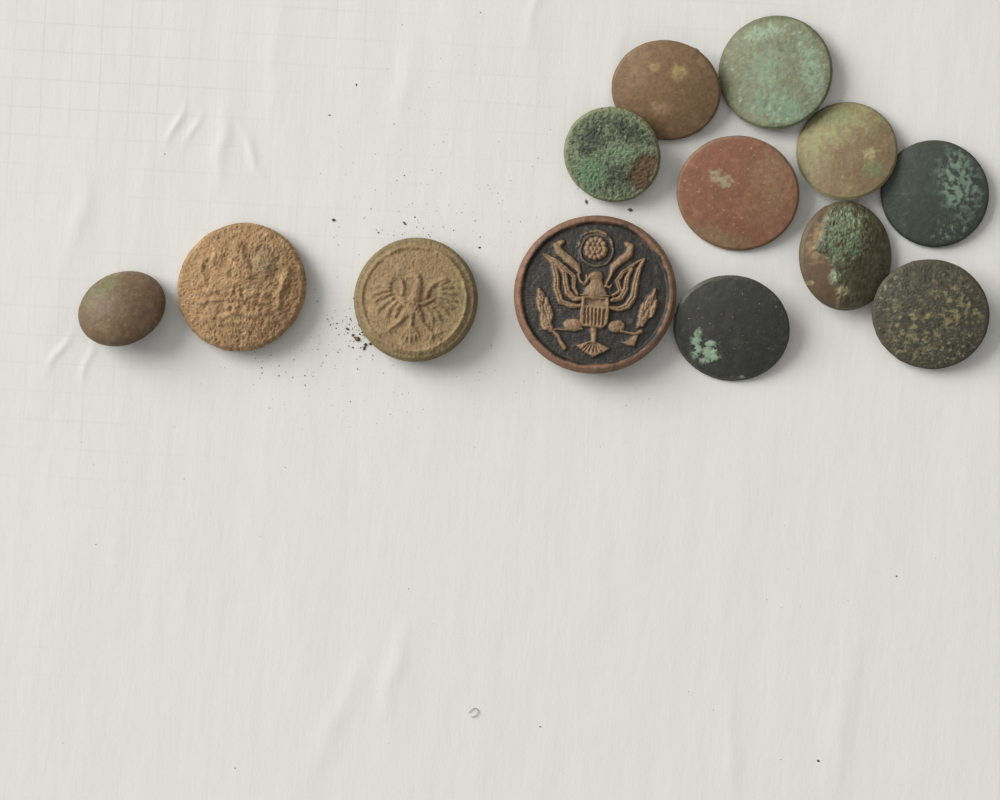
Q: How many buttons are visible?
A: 13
